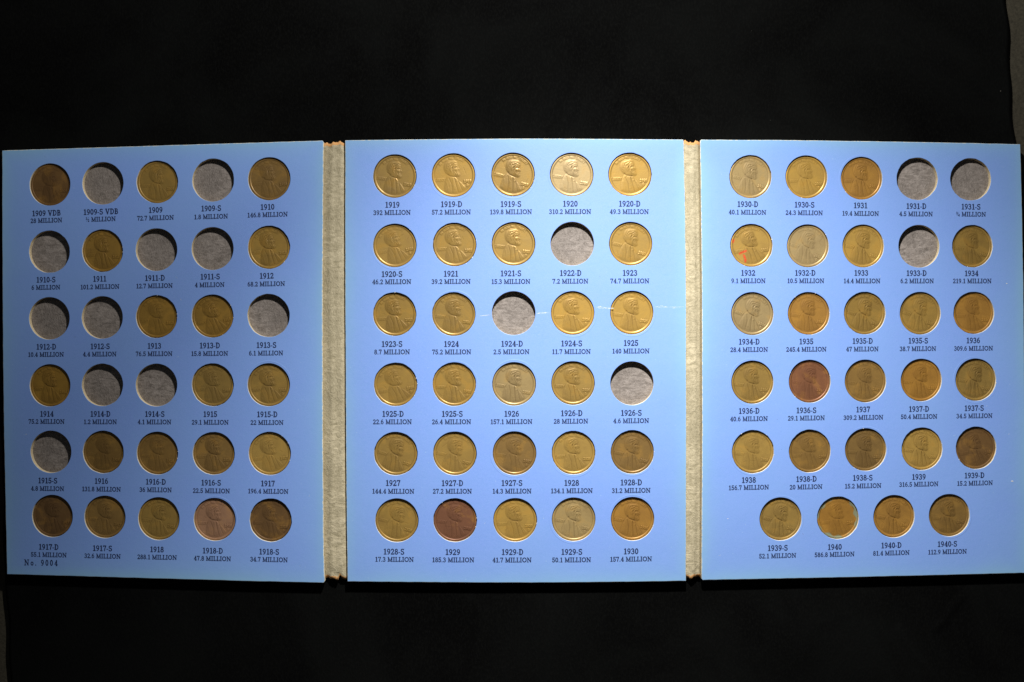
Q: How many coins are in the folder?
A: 72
